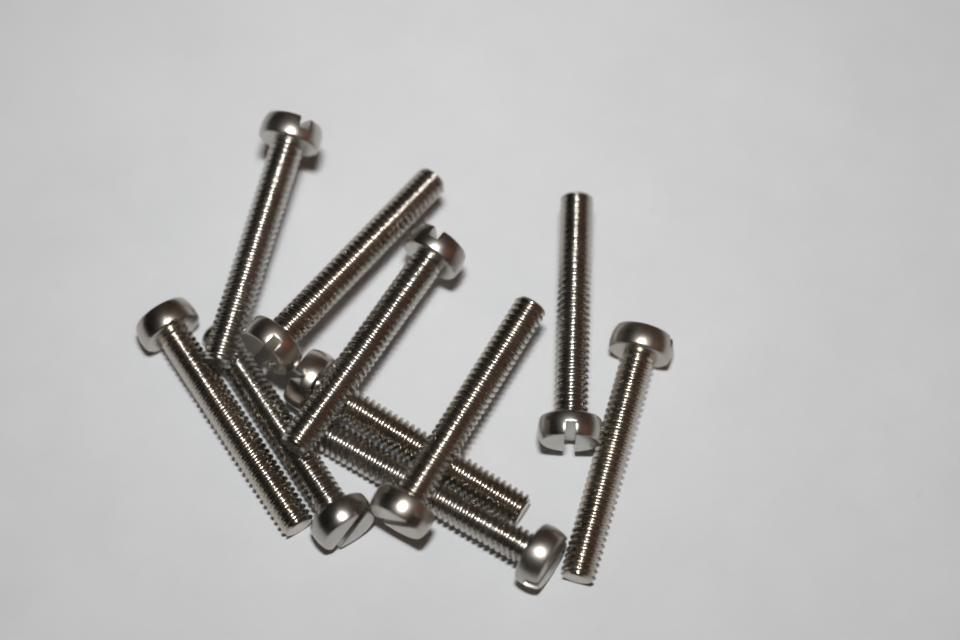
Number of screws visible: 10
